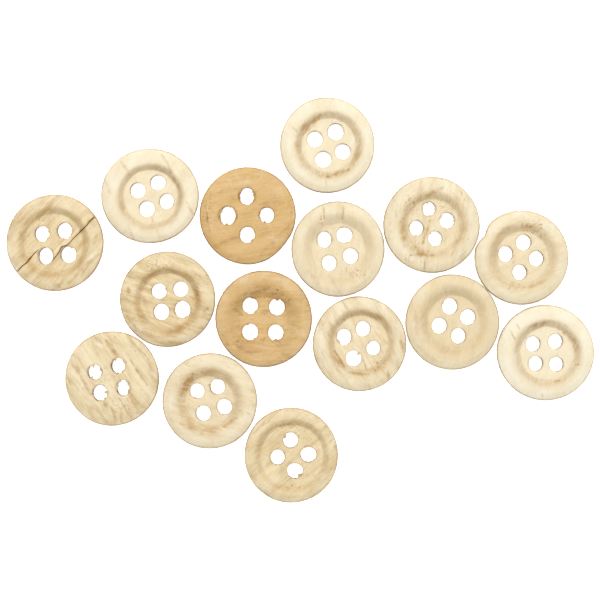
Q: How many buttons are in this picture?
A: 15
